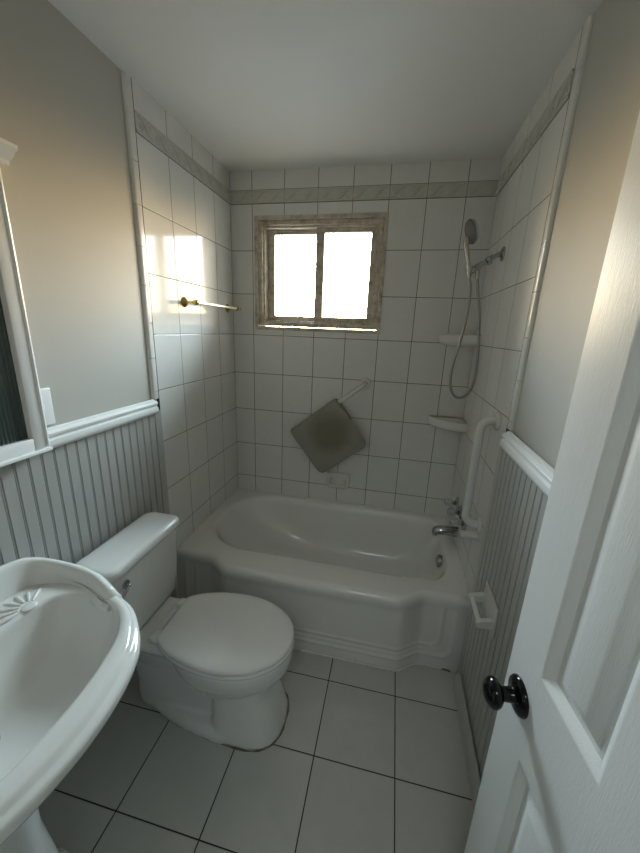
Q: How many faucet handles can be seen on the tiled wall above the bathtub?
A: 3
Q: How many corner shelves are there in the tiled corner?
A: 2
